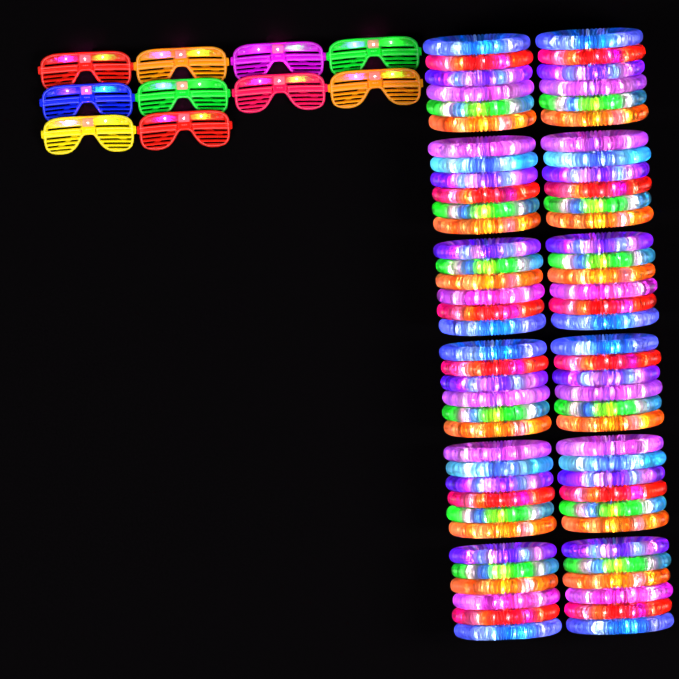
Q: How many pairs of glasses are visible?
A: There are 10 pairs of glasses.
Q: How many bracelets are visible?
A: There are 72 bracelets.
